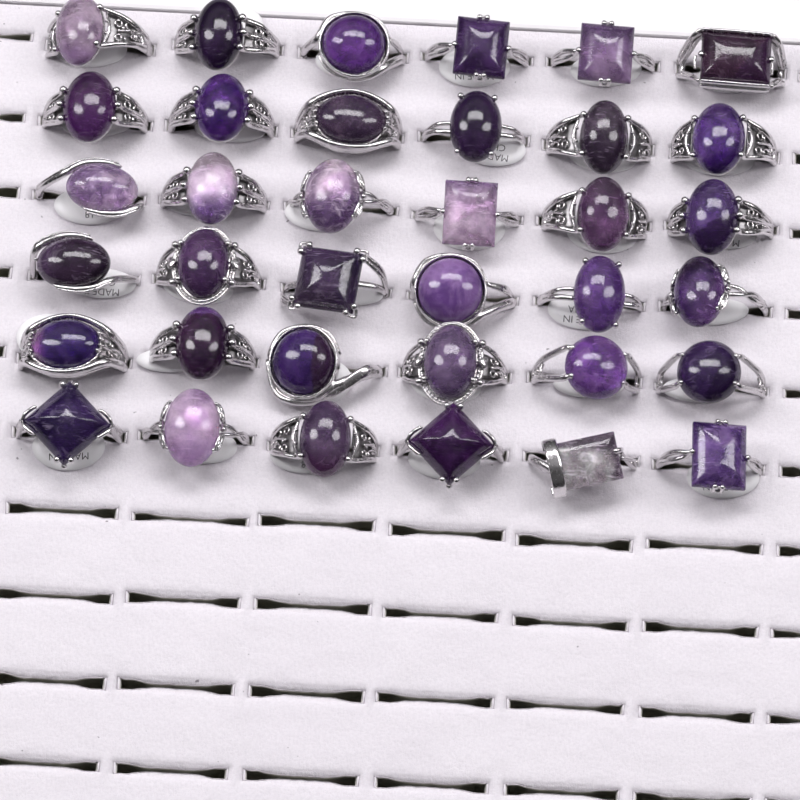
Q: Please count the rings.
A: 36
